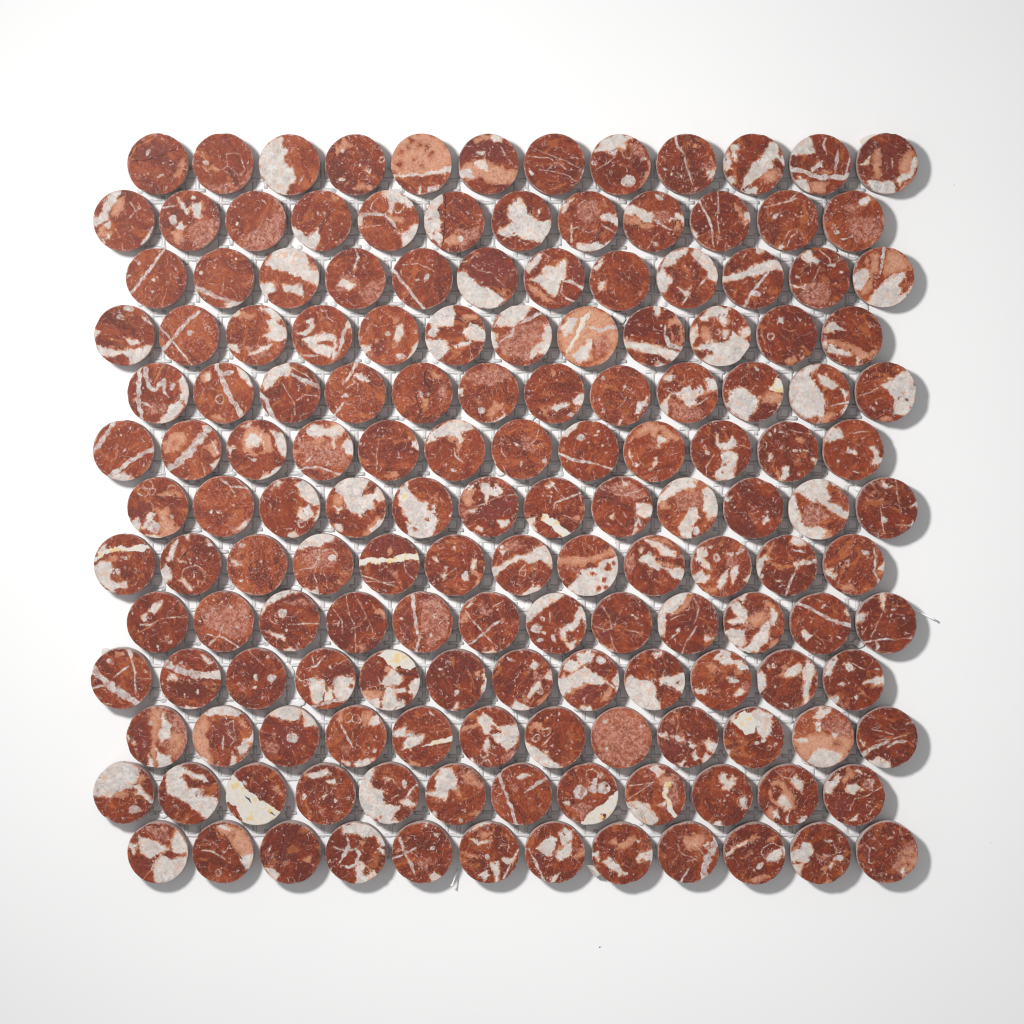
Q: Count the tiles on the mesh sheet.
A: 156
